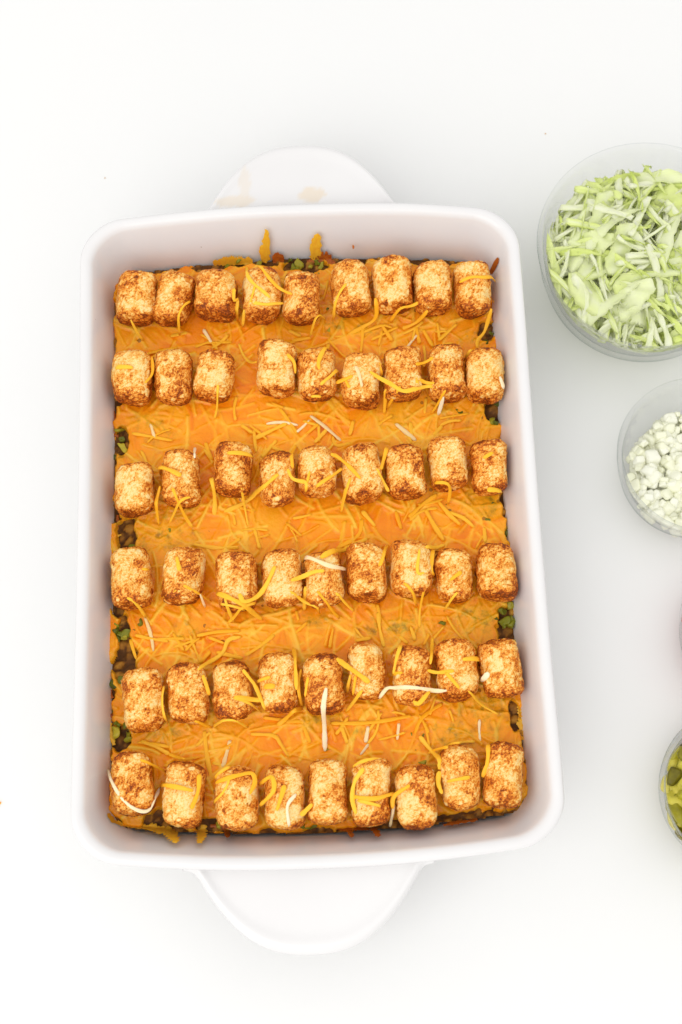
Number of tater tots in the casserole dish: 54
